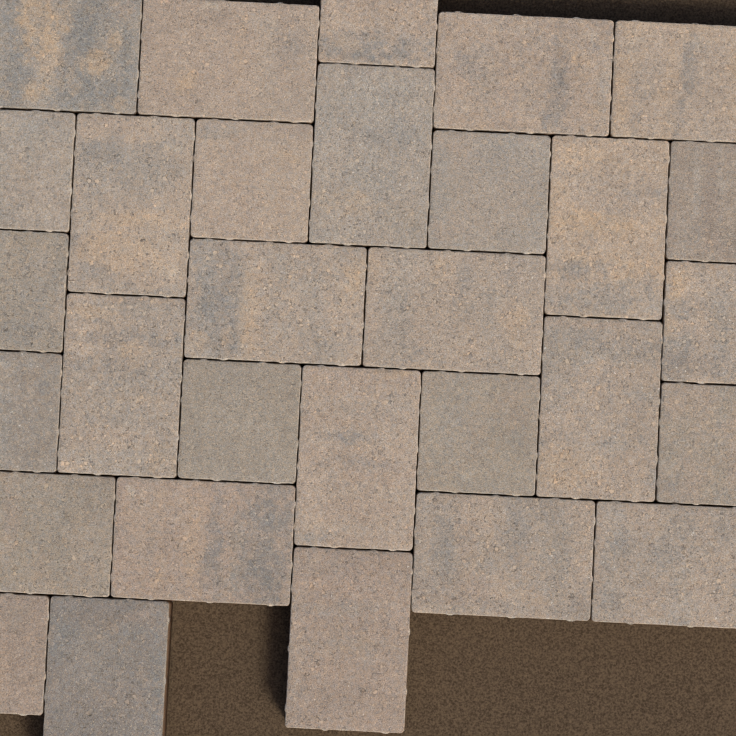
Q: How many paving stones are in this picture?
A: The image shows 30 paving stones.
